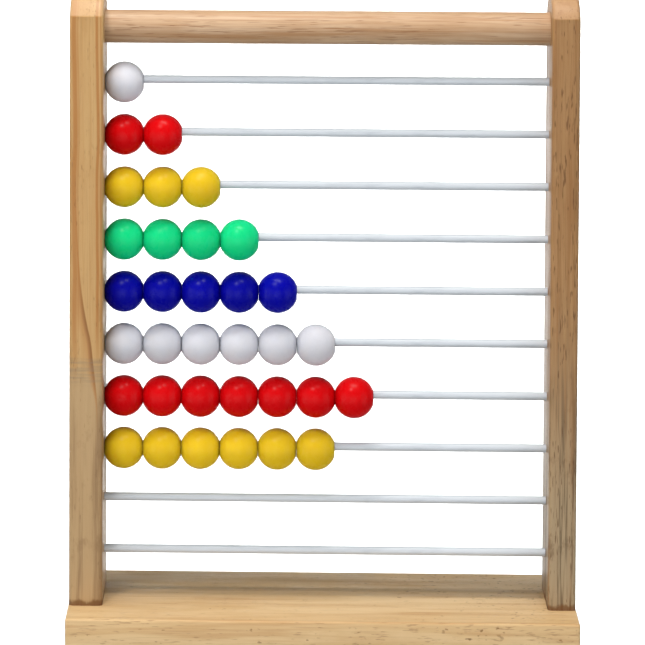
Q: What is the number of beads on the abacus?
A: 34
